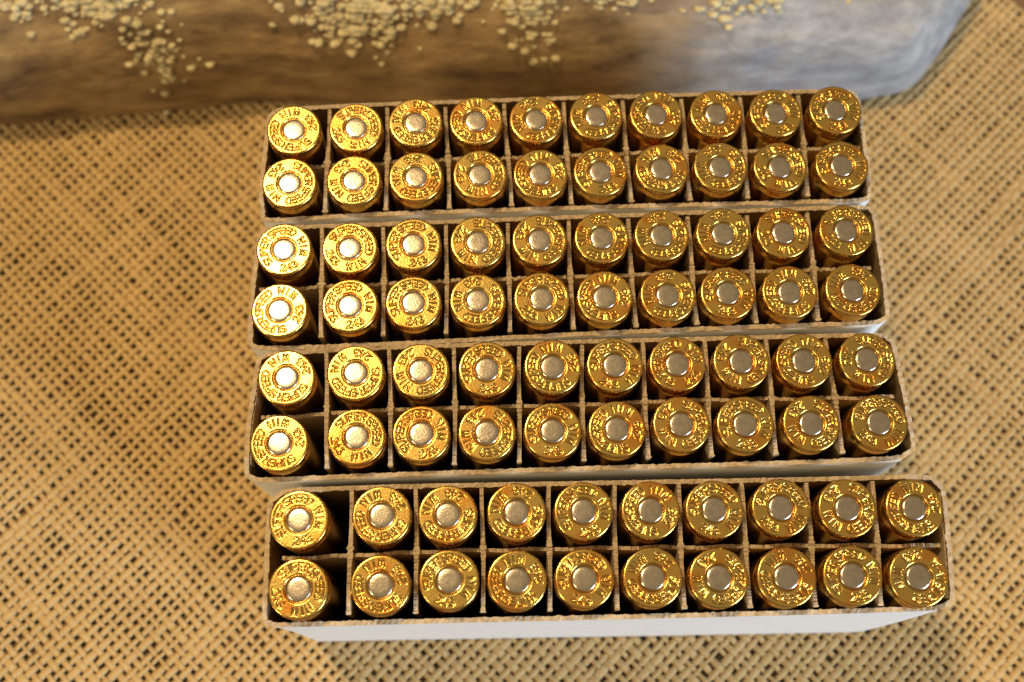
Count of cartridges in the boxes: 80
